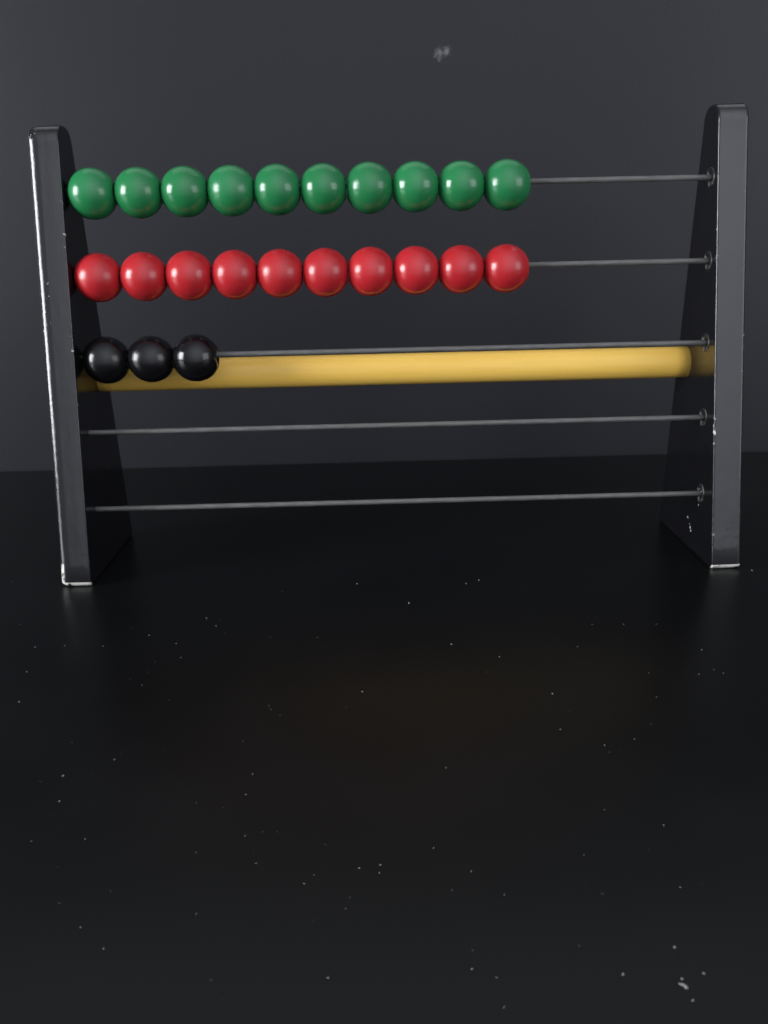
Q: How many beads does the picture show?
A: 23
